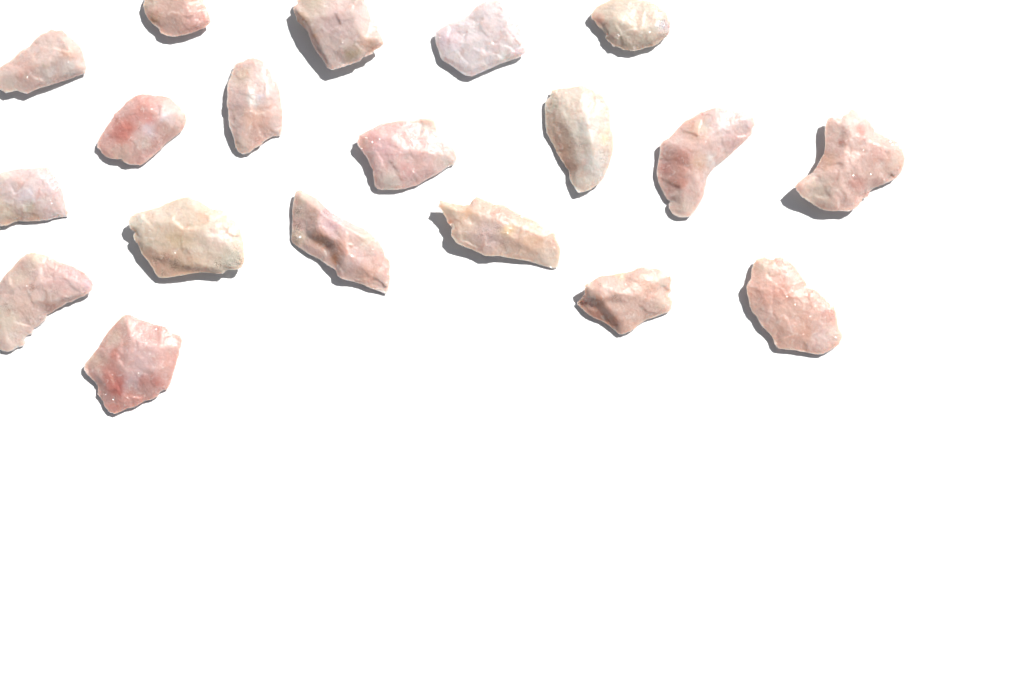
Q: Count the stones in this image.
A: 19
